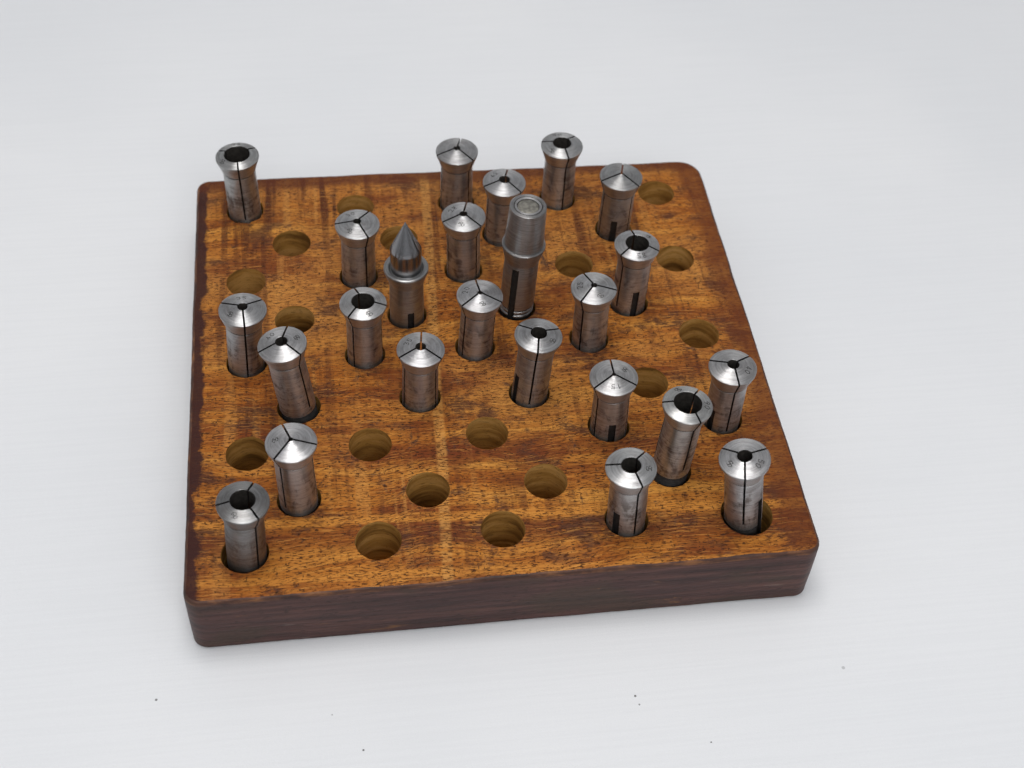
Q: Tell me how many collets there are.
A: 22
